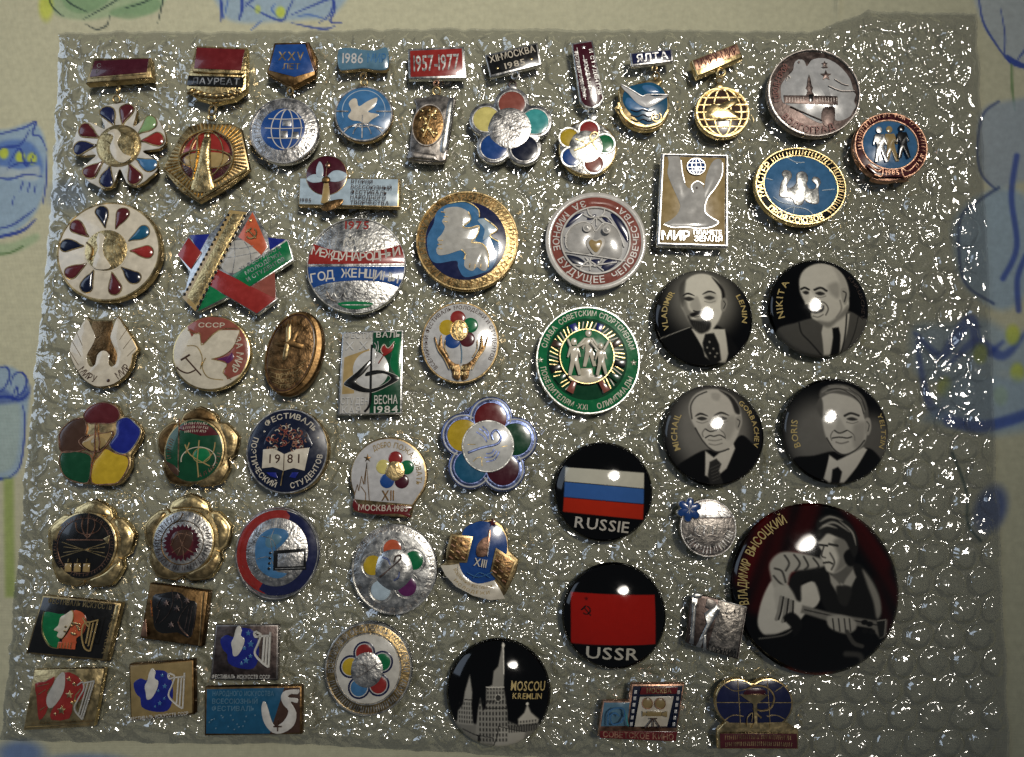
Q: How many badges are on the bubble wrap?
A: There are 54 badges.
